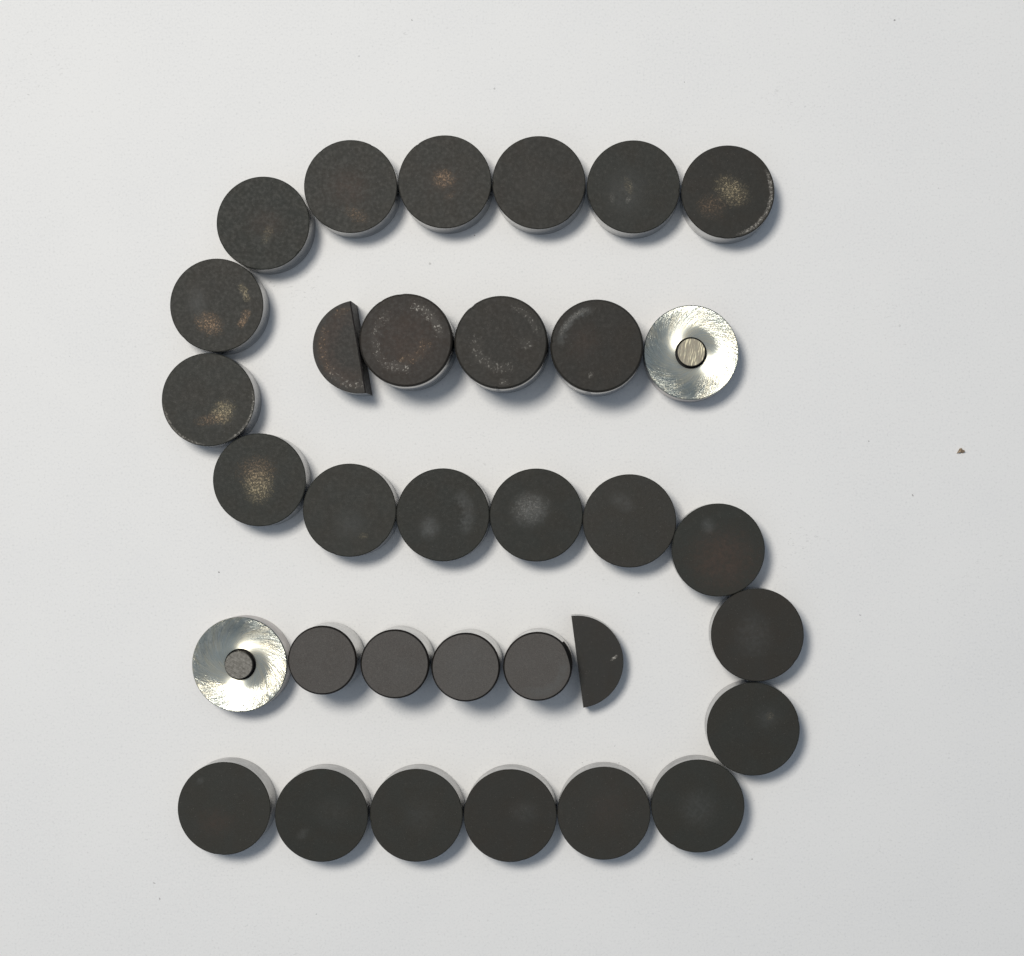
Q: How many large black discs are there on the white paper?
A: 25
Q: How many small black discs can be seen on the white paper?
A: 4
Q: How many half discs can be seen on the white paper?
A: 2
